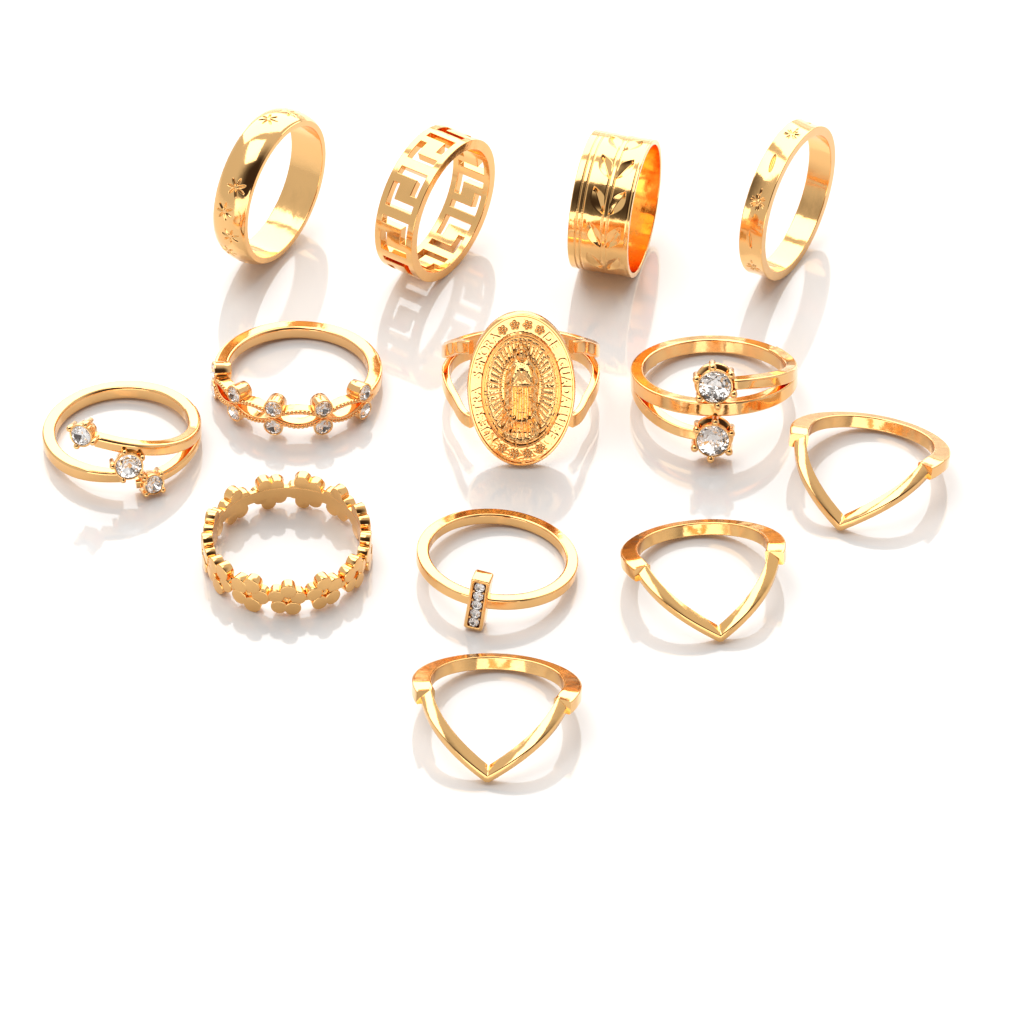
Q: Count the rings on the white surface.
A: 13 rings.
